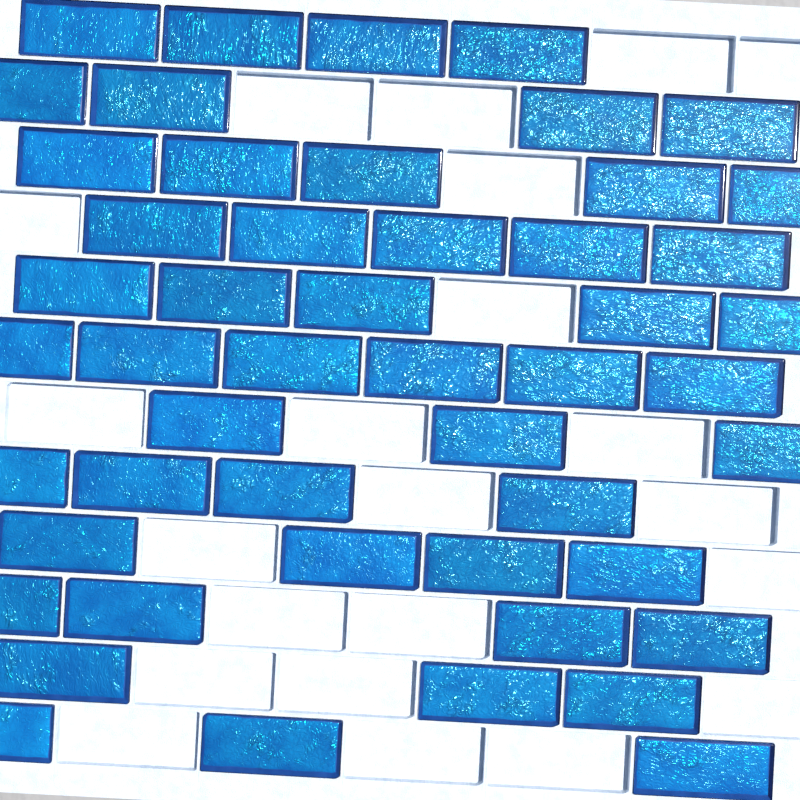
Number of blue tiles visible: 50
